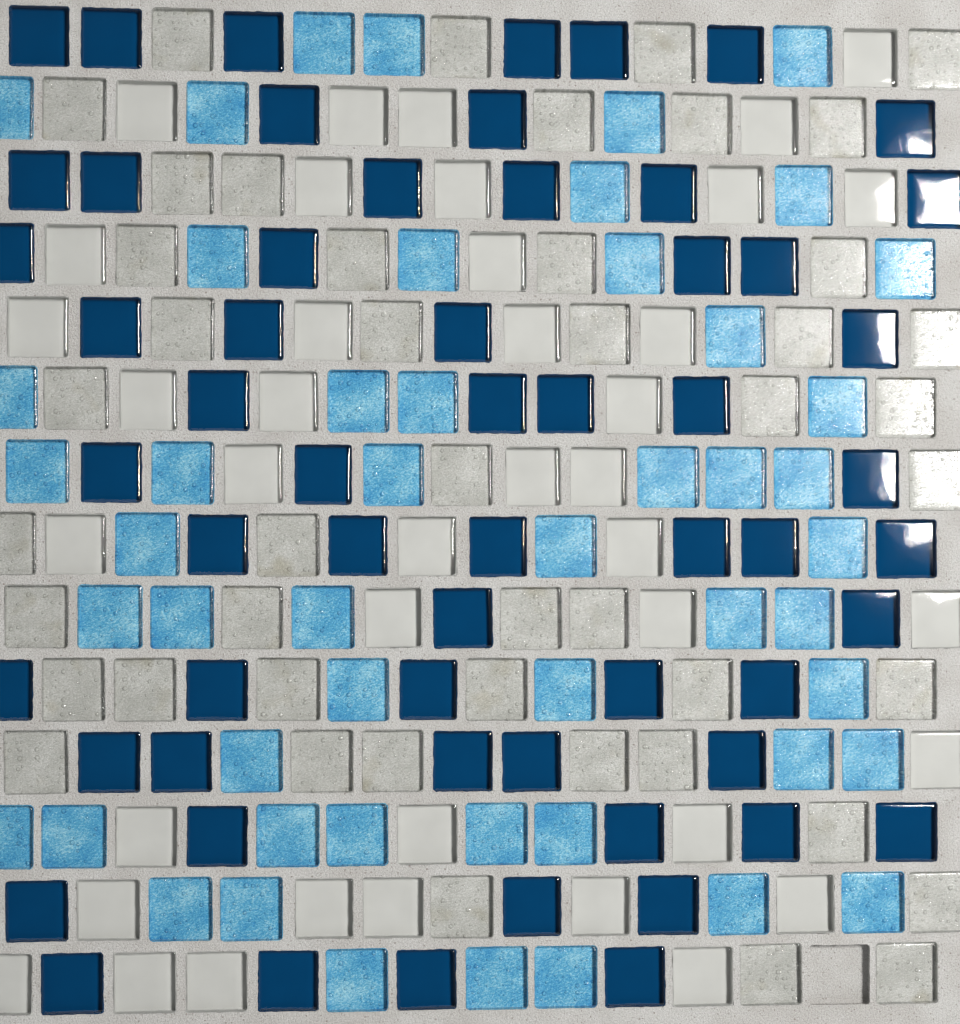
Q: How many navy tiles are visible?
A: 59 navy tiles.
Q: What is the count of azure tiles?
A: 50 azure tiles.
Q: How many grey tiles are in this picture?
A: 46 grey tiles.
